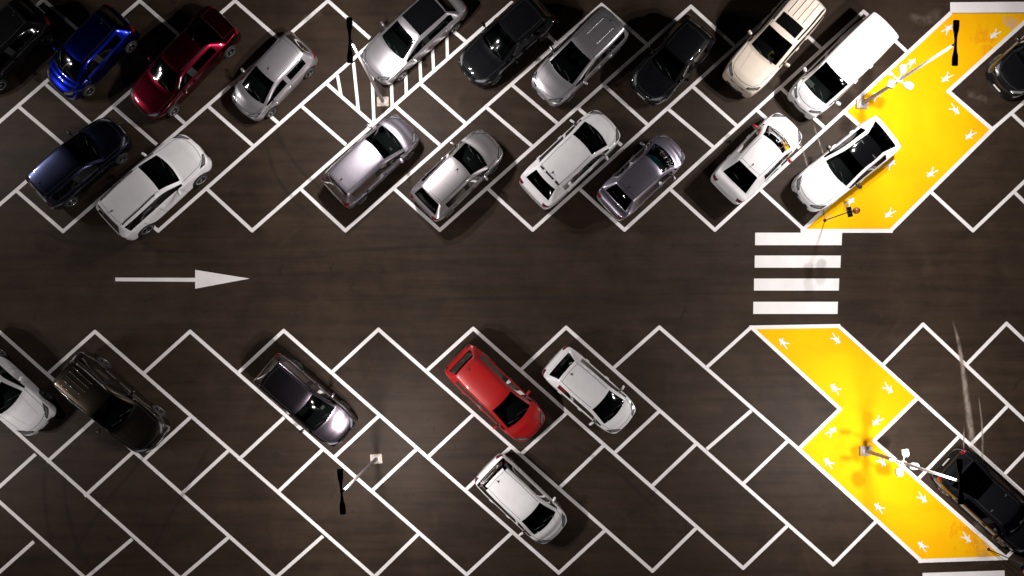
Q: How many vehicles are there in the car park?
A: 26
